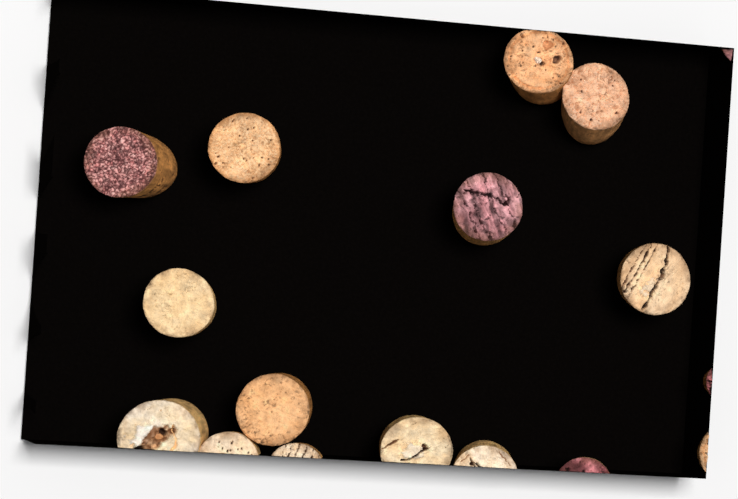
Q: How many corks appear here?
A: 17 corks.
